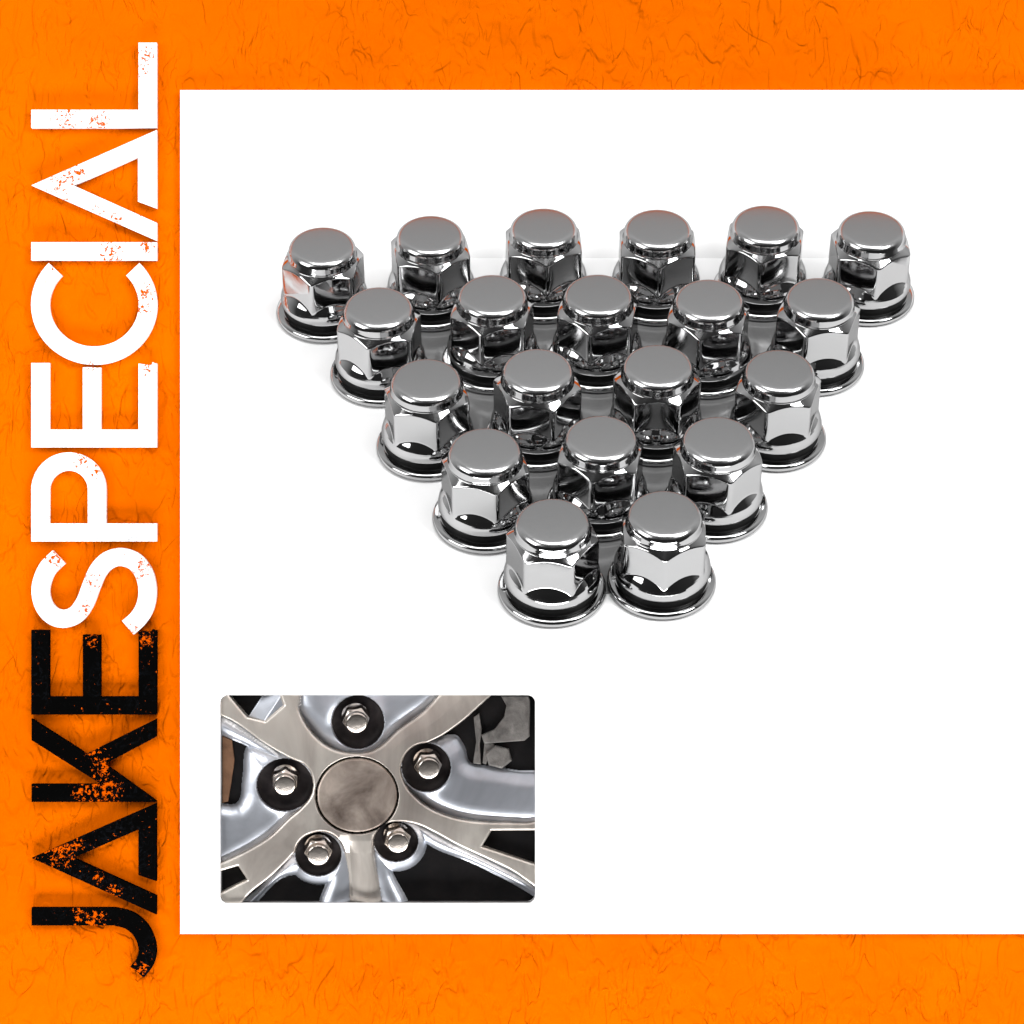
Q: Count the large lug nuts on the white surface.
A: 20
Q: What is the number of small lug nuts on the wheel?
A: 5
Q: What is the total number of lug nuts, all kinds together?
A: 25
